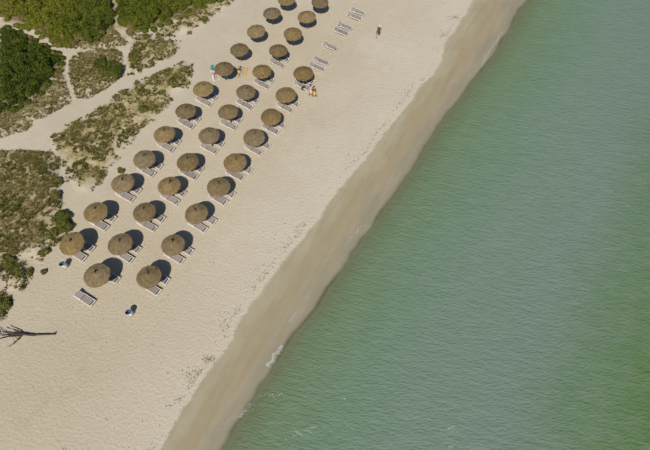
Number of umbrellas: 34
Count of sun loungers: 59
